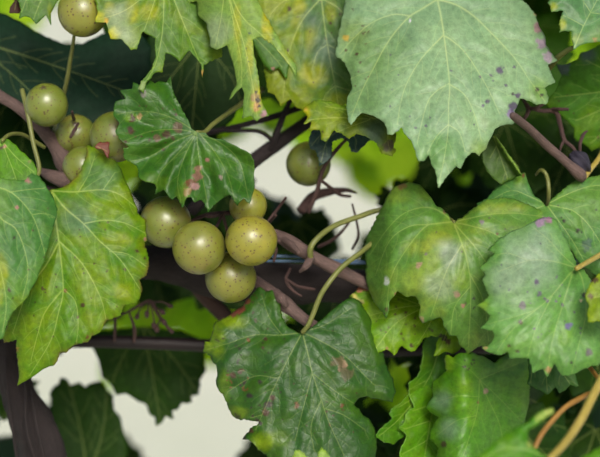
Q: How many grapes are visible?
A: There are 11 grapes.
